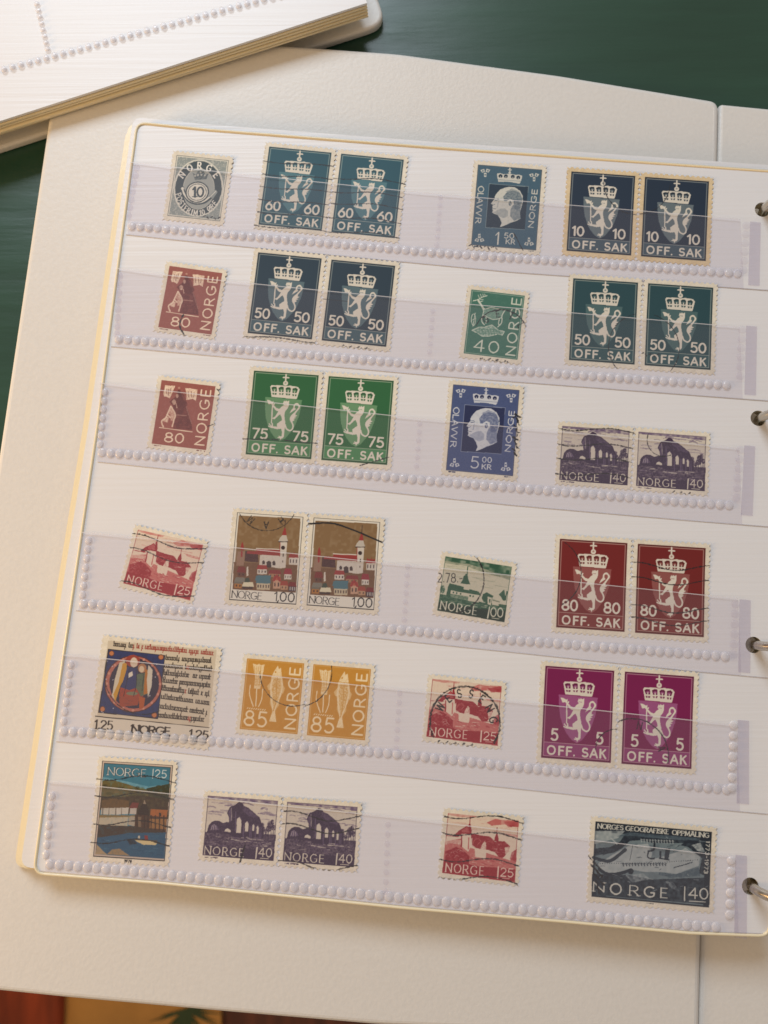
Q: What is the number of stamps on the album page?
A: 35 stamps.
